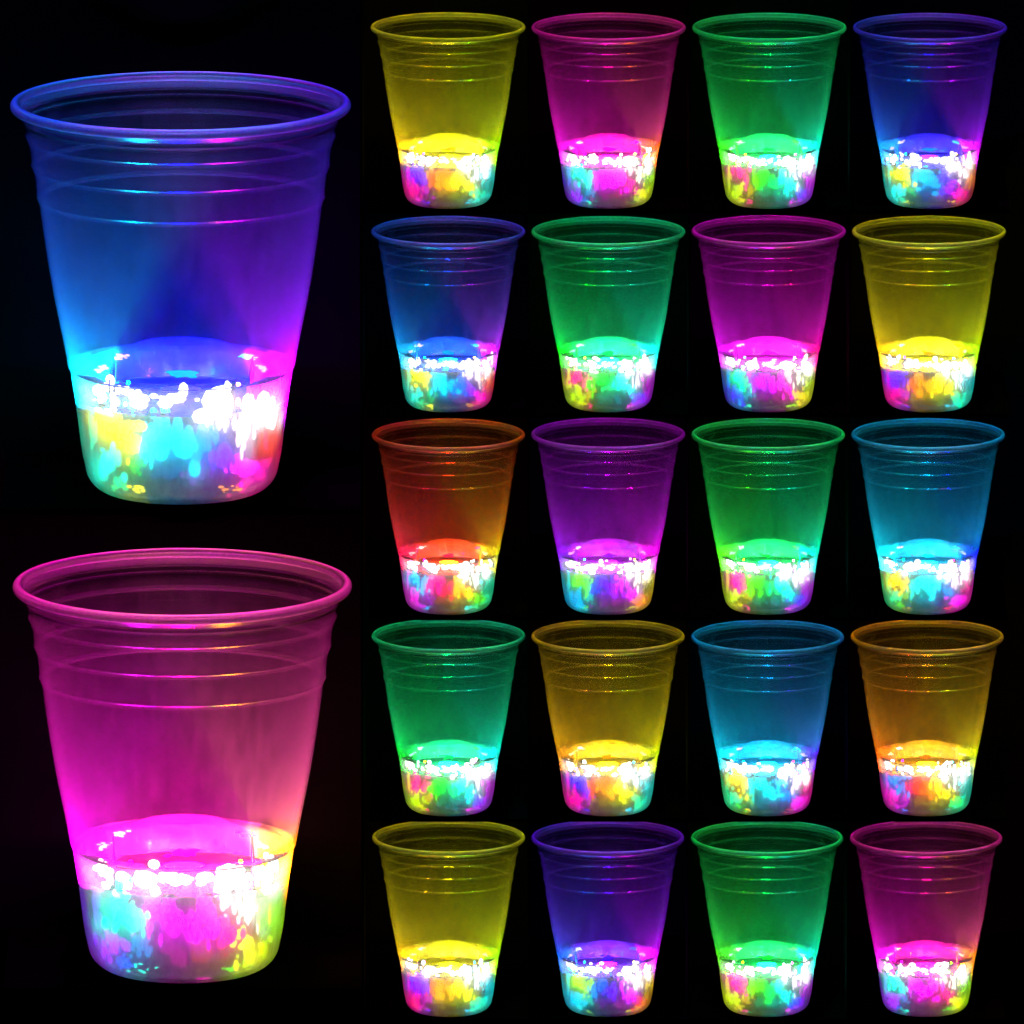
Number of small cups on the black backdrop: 20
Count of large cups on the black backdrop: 2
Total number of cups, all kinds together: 22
